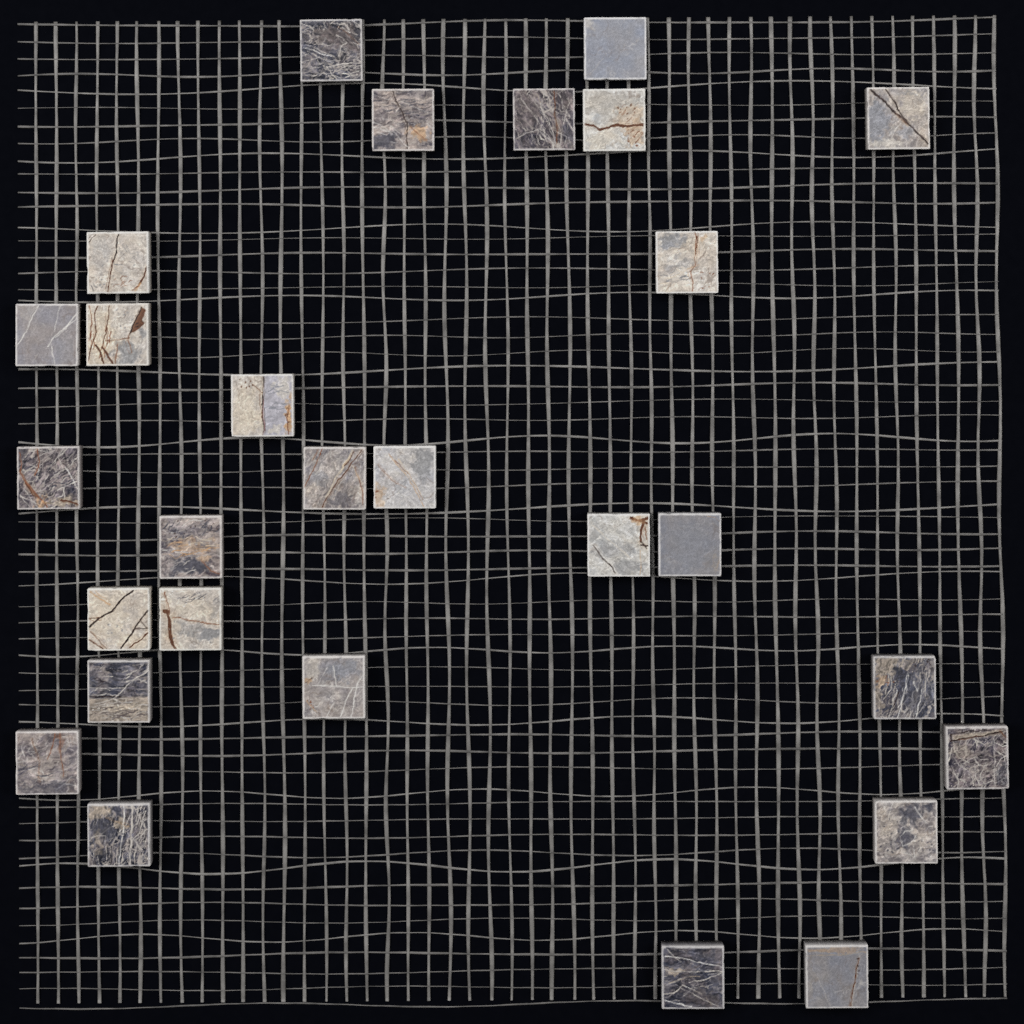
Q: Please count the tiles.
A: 28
